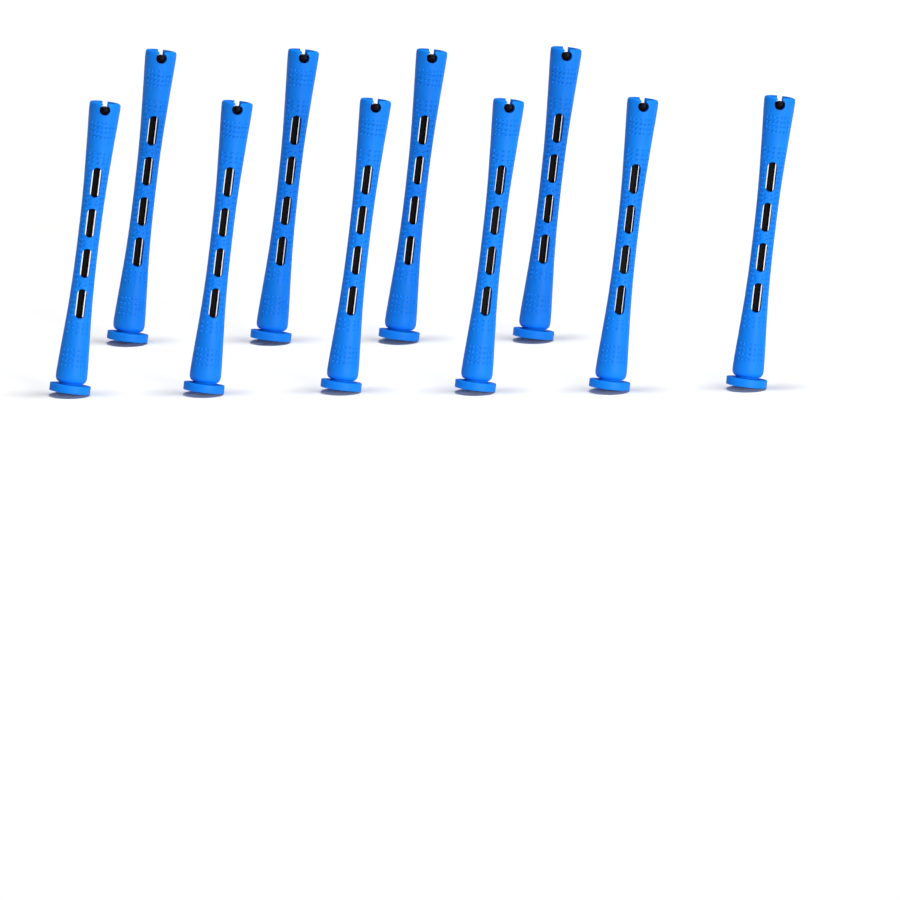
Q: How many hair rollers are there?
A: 10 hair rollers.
